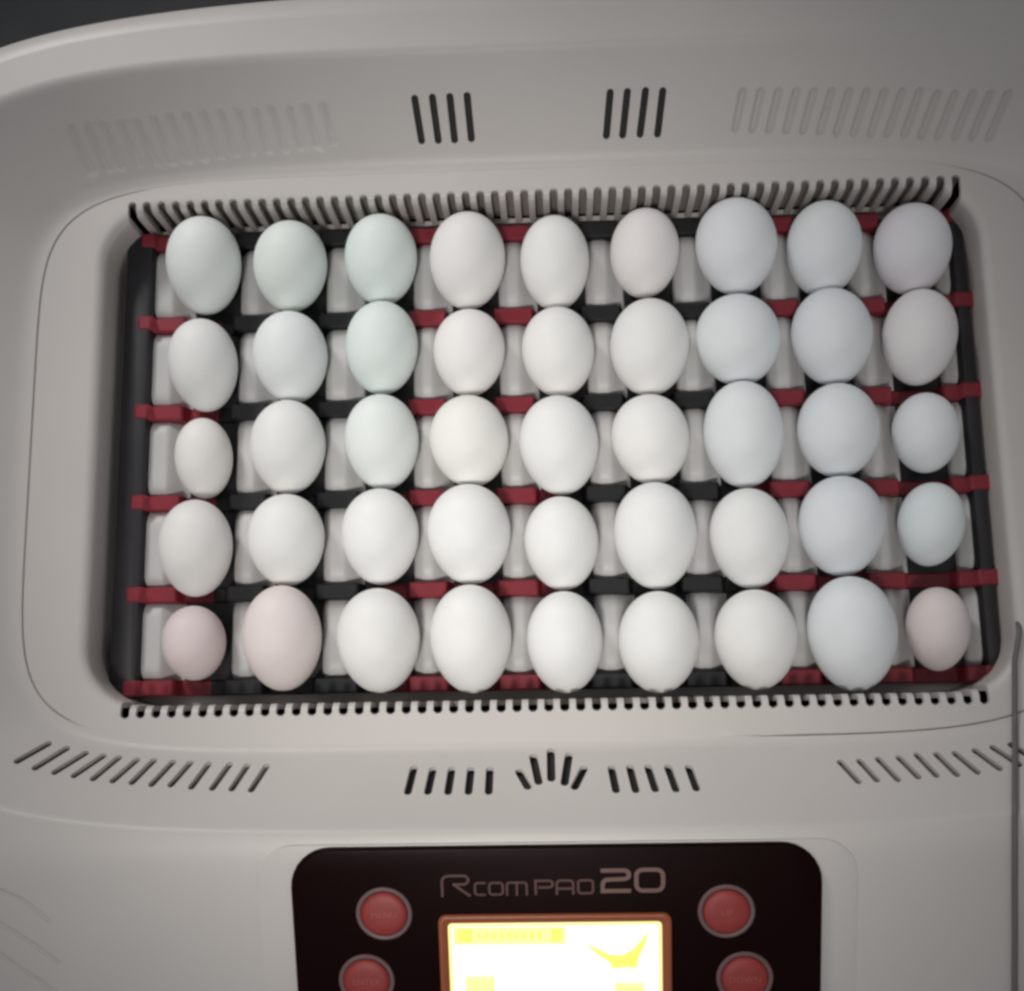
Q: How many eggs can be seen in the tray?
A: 45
